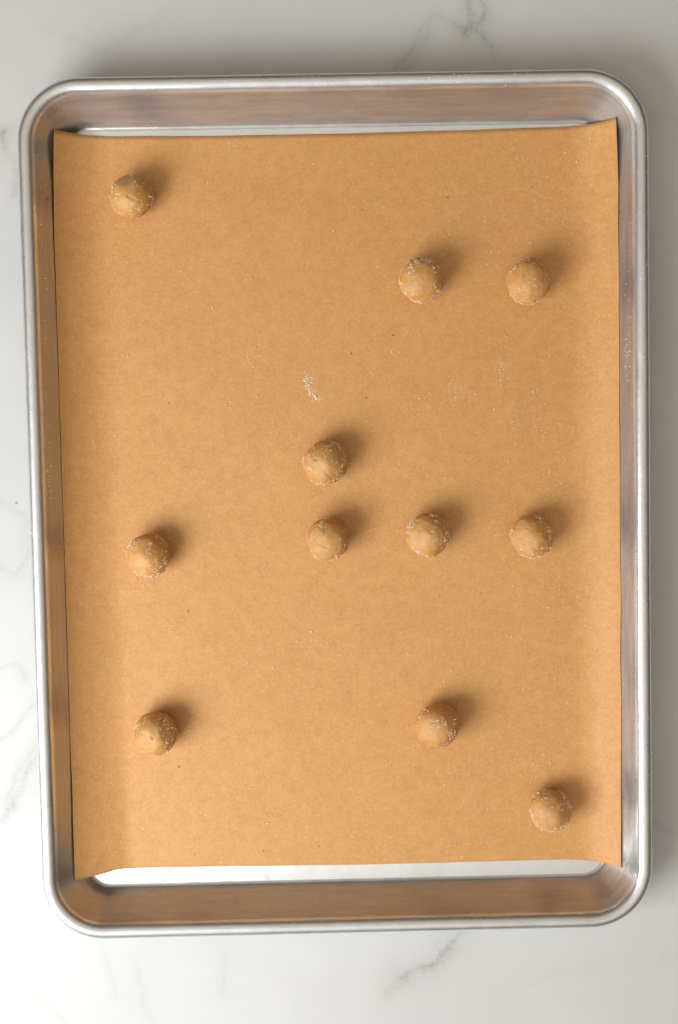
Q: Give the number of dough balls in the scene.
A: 11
